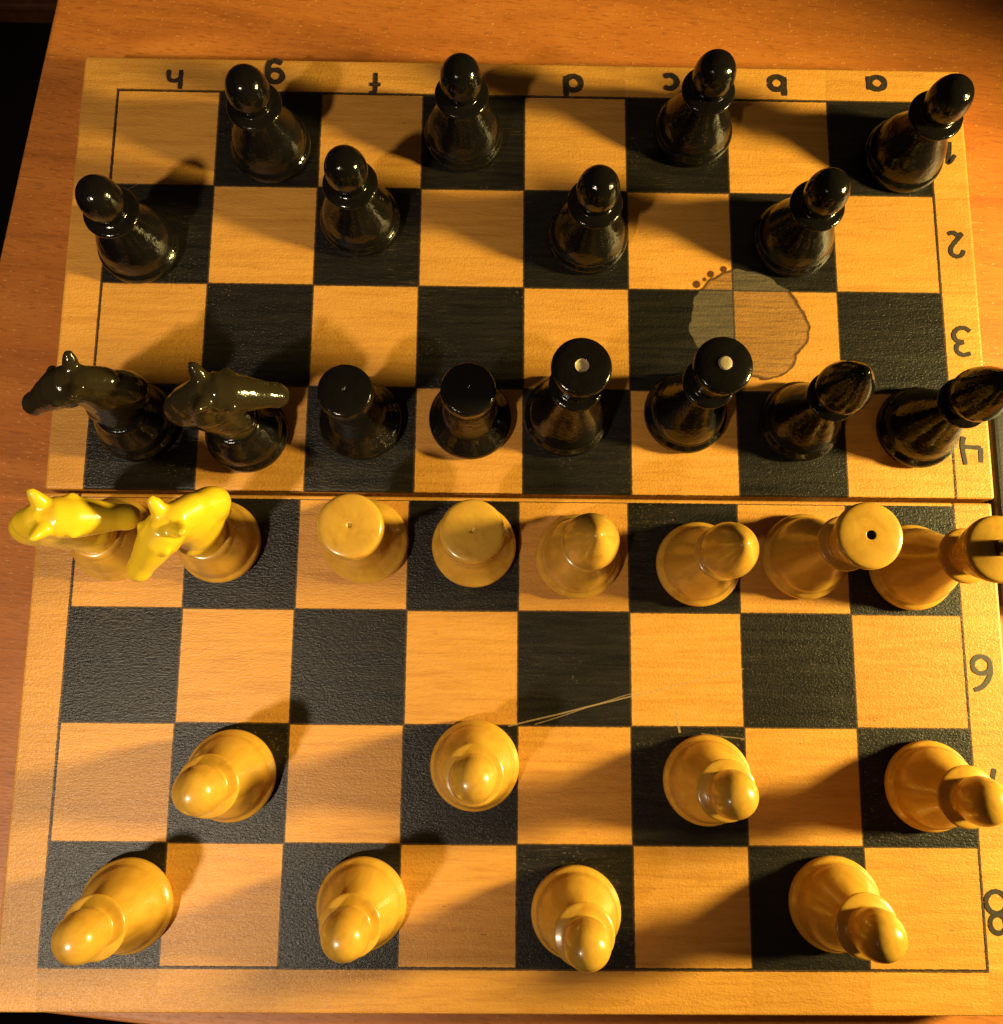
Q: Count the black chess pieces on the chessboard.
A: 16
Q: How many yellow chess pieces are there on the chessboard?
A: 16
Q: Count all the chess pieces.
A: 32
